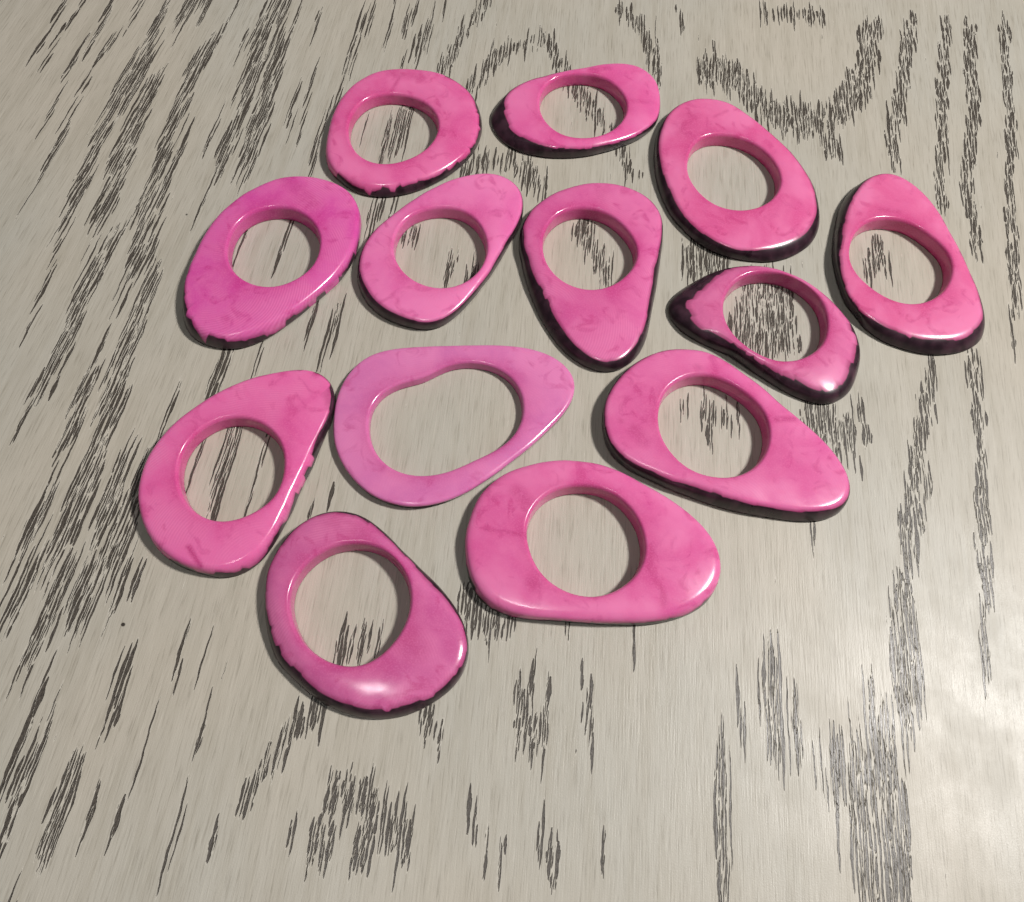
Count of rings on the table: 13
